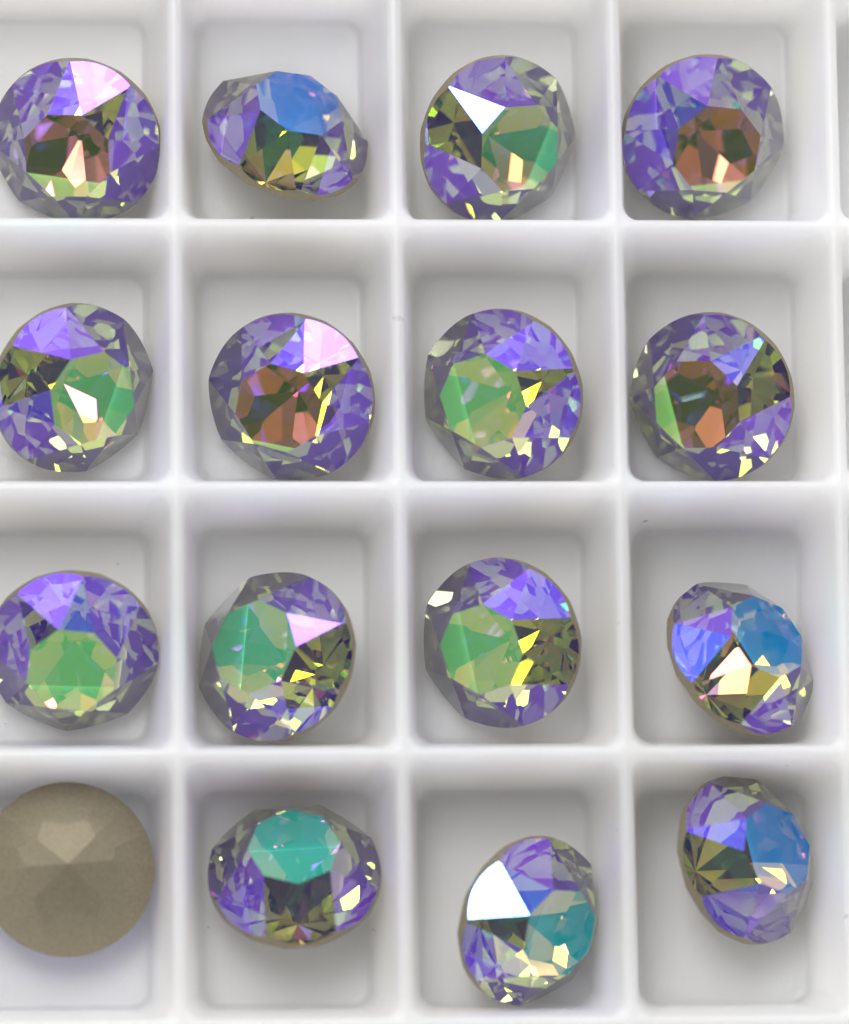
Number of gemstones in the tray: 16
